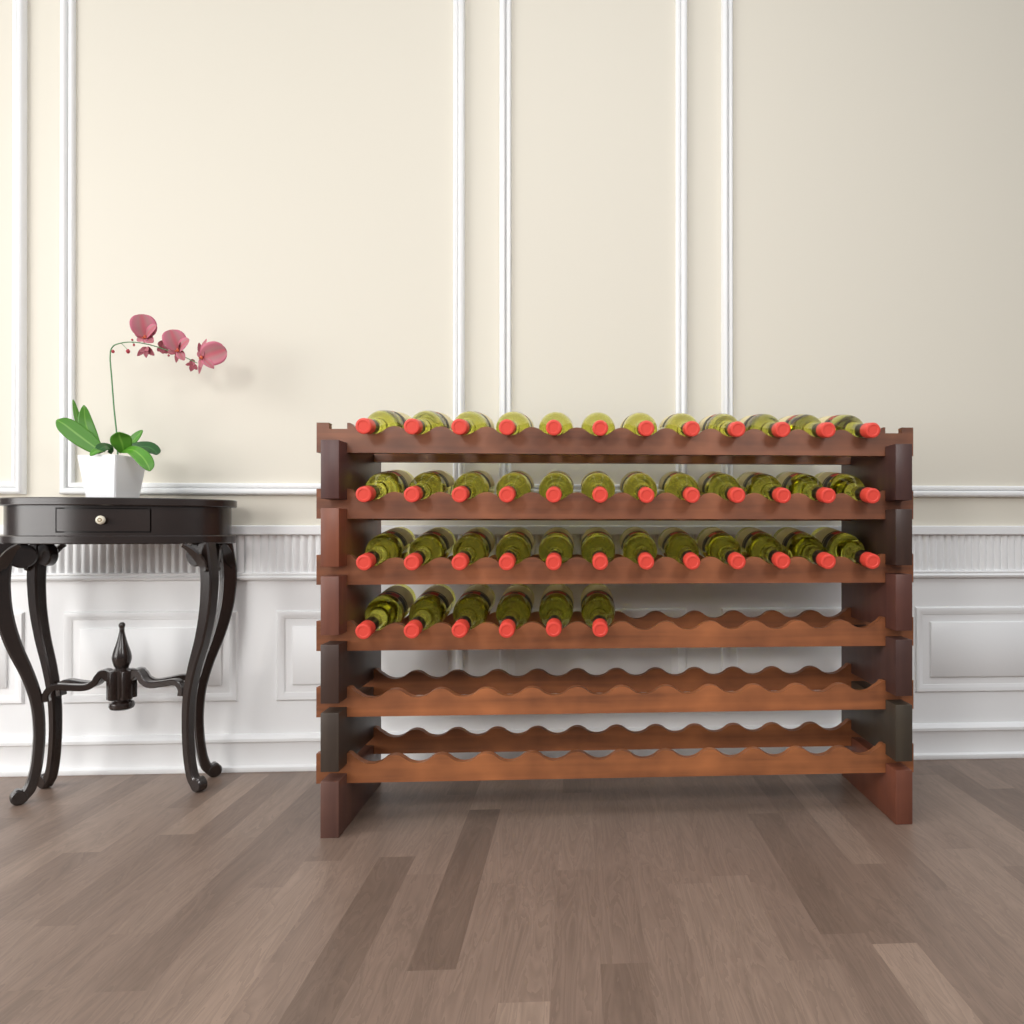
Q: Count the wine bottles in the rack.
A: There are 42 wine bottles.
